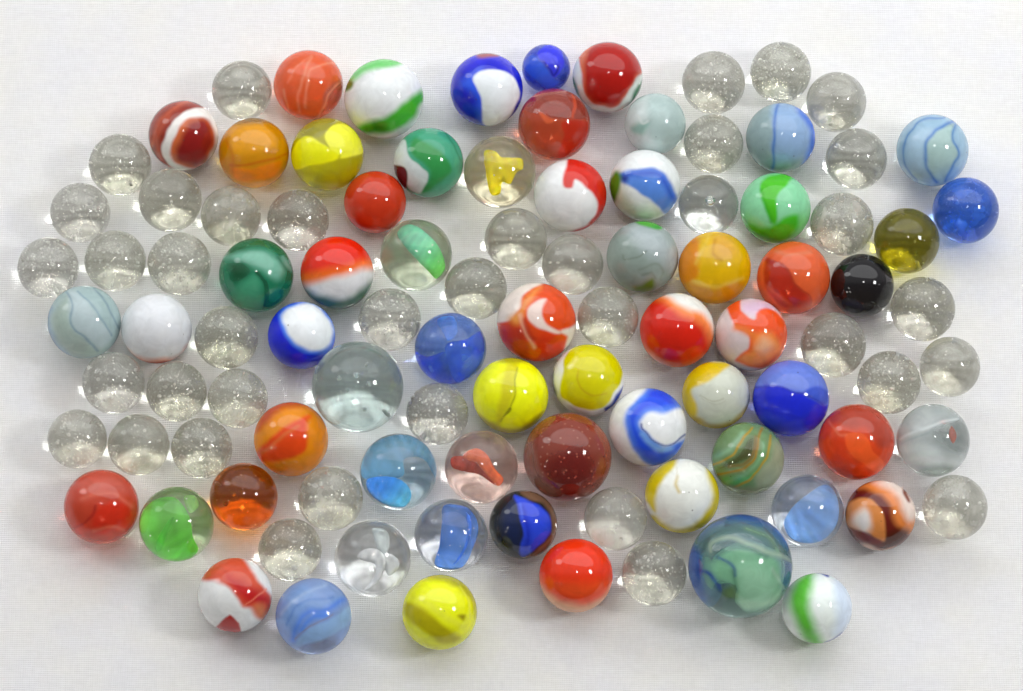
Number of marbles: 100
